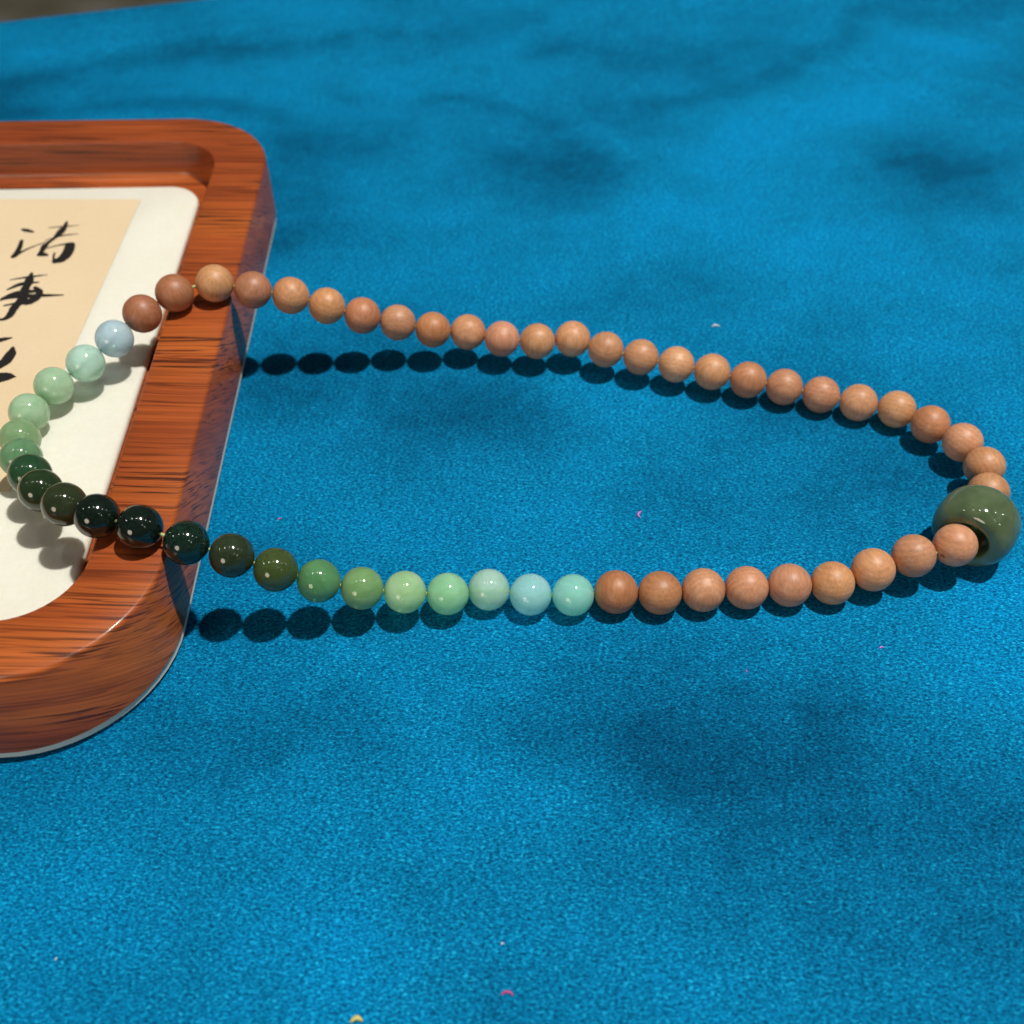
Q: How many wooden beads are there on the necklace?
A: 35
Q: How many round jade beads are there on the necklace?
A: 21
